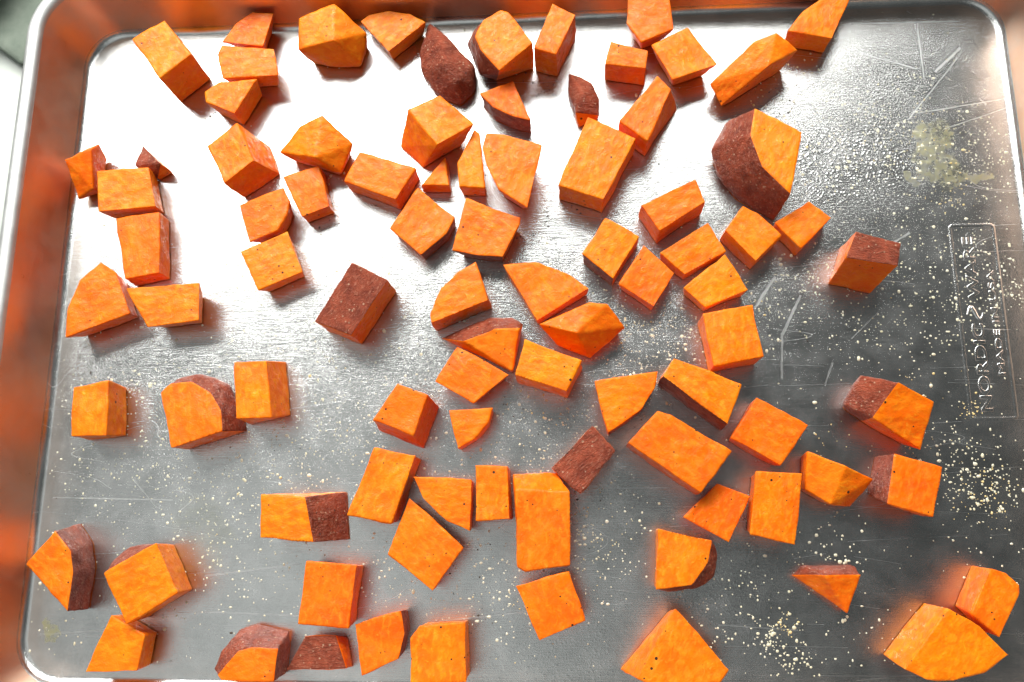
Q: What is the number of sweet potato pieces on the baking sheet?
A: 88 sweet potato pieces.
